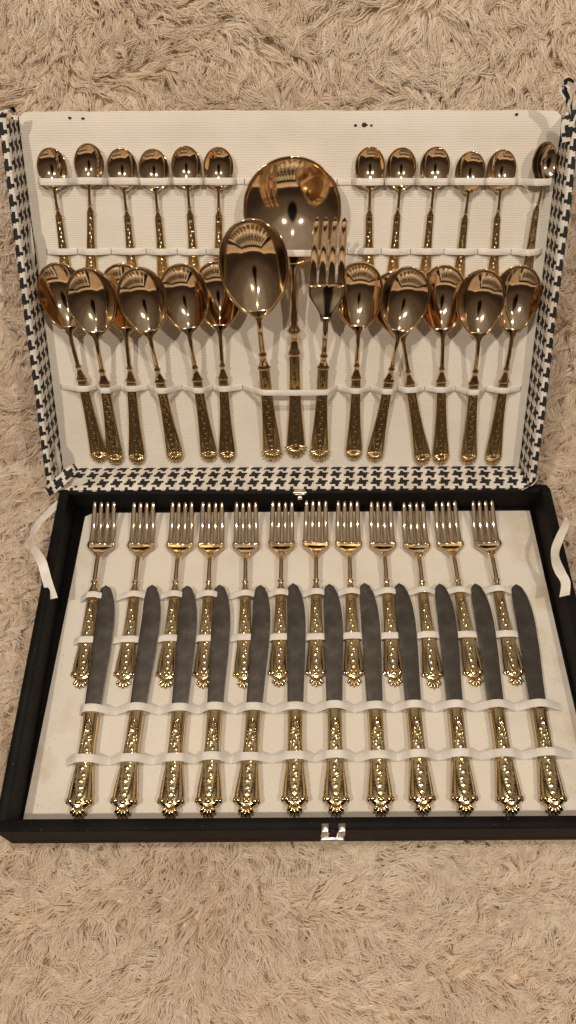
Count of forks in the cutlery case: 13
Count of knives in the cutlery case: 12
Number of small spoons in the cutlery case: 12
